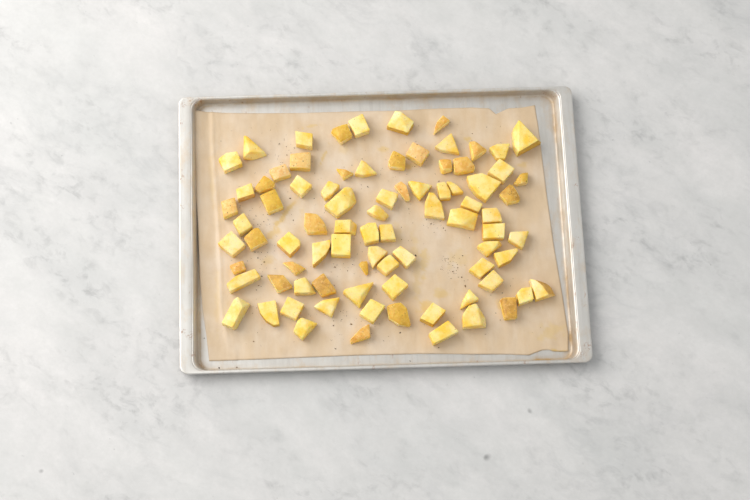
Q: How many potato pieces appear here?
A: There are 83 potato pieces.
